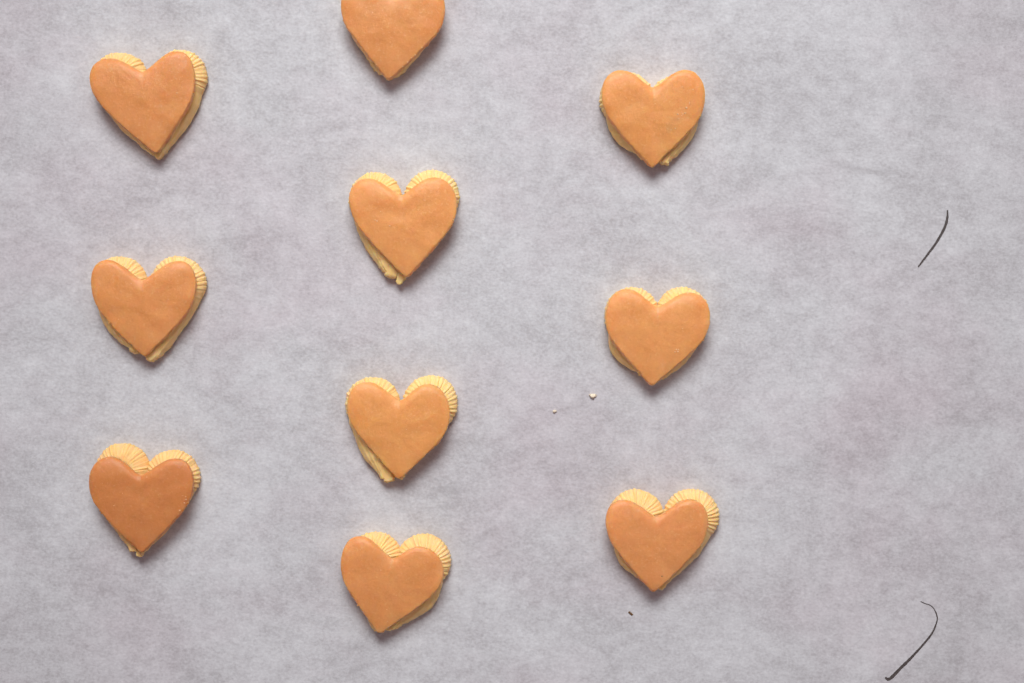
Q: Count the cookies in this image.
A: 10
